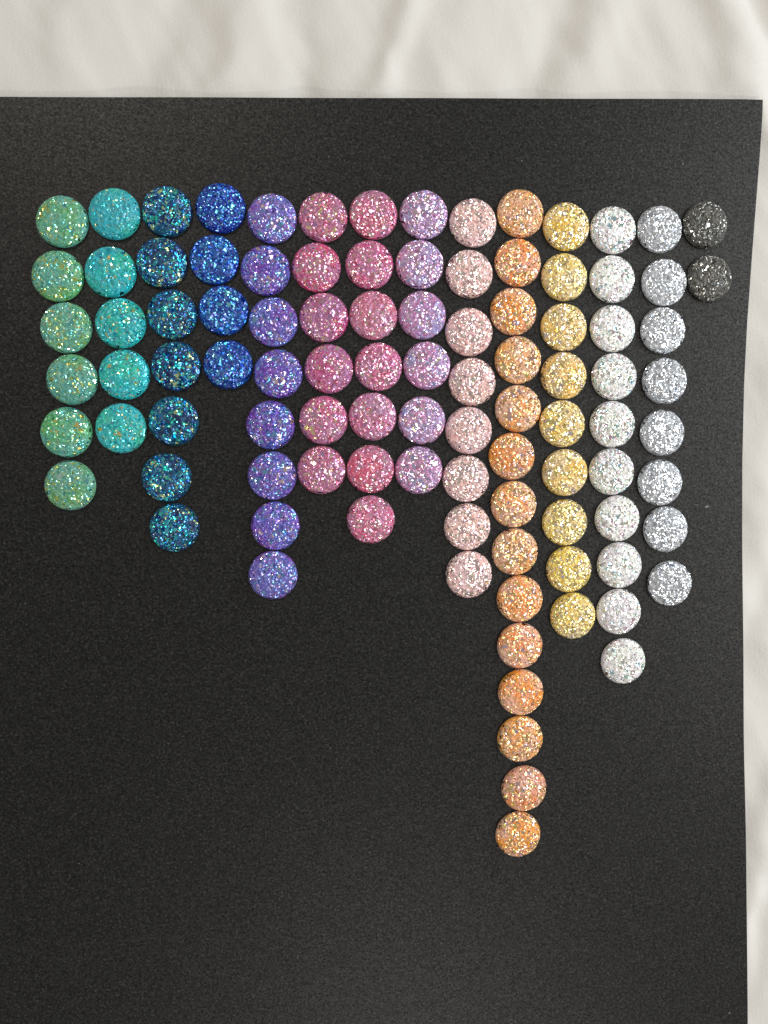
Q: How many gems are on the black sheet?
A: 100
